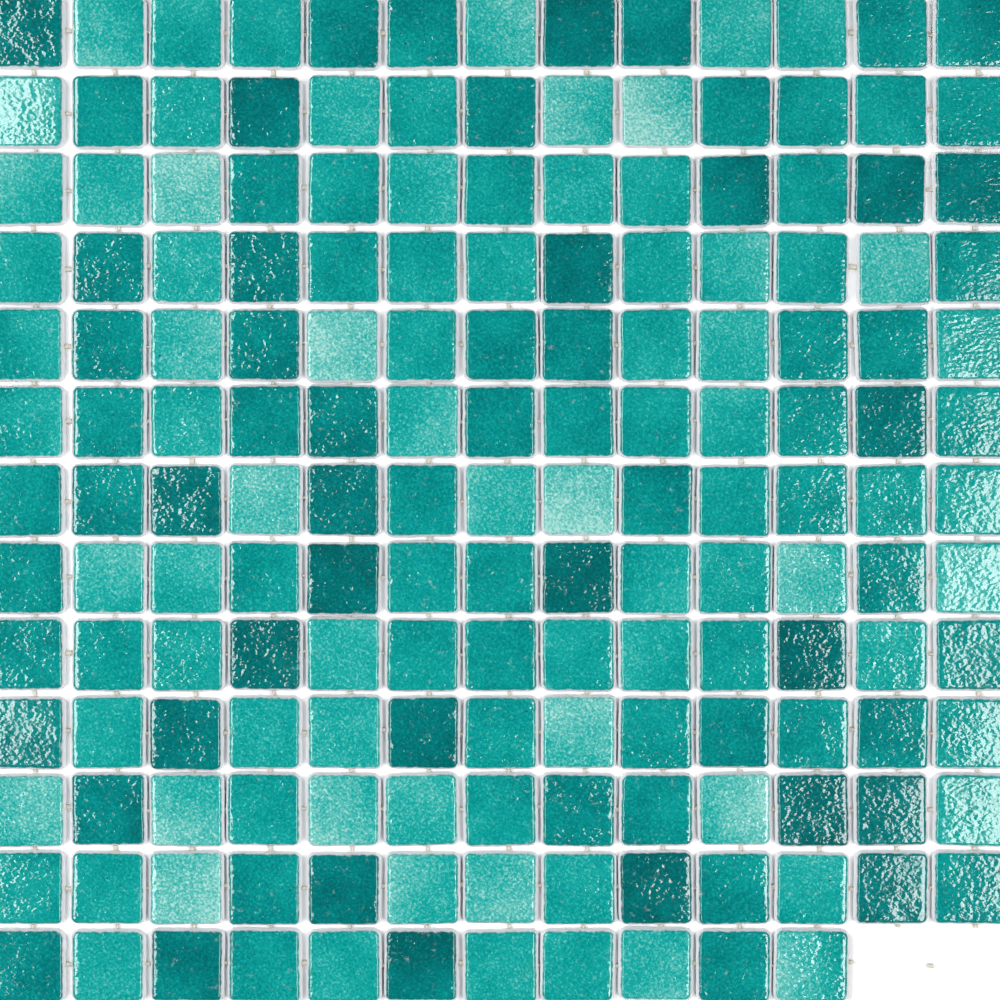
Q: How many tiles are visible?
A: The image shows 167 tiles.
